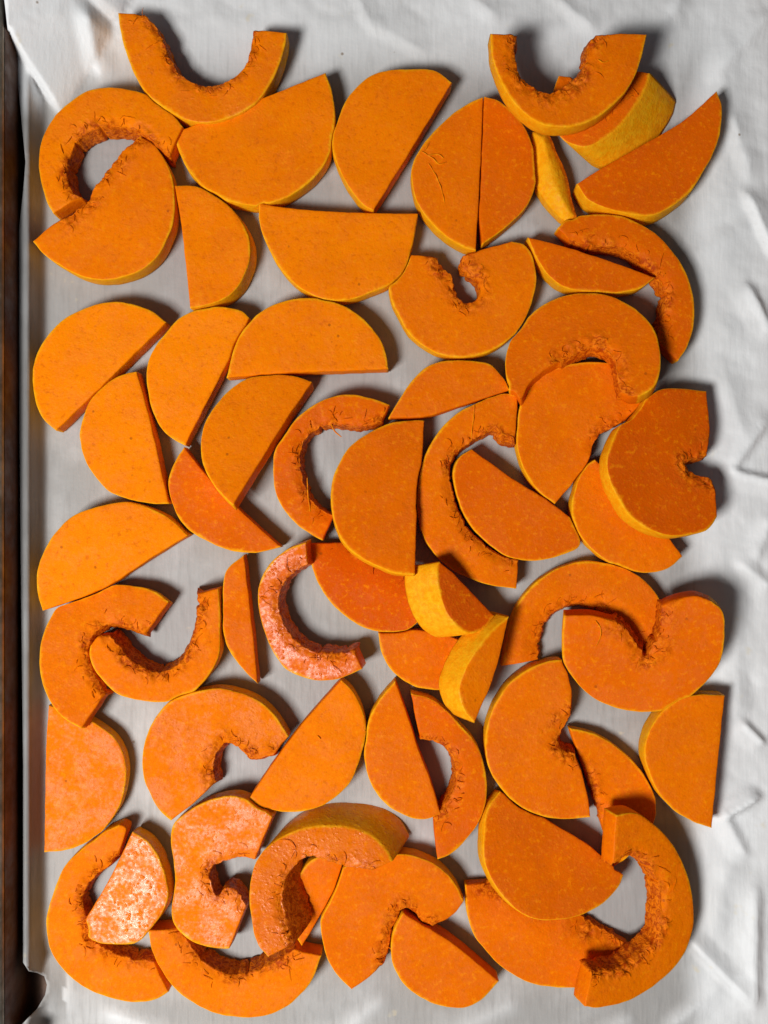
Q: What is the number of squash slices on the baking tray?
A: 61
